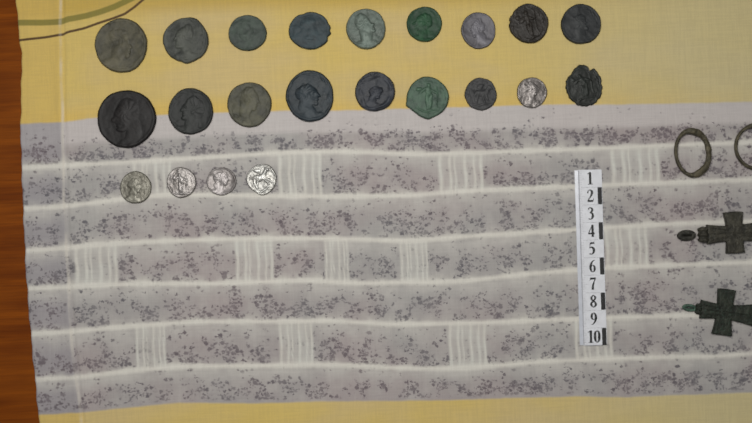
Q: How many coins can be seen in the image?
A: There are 22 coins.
